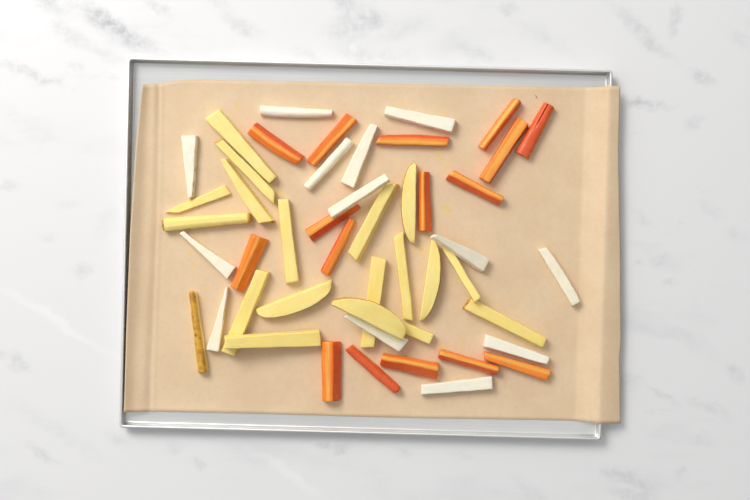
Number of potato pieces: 19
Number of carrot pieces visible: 16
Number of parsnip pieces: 13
